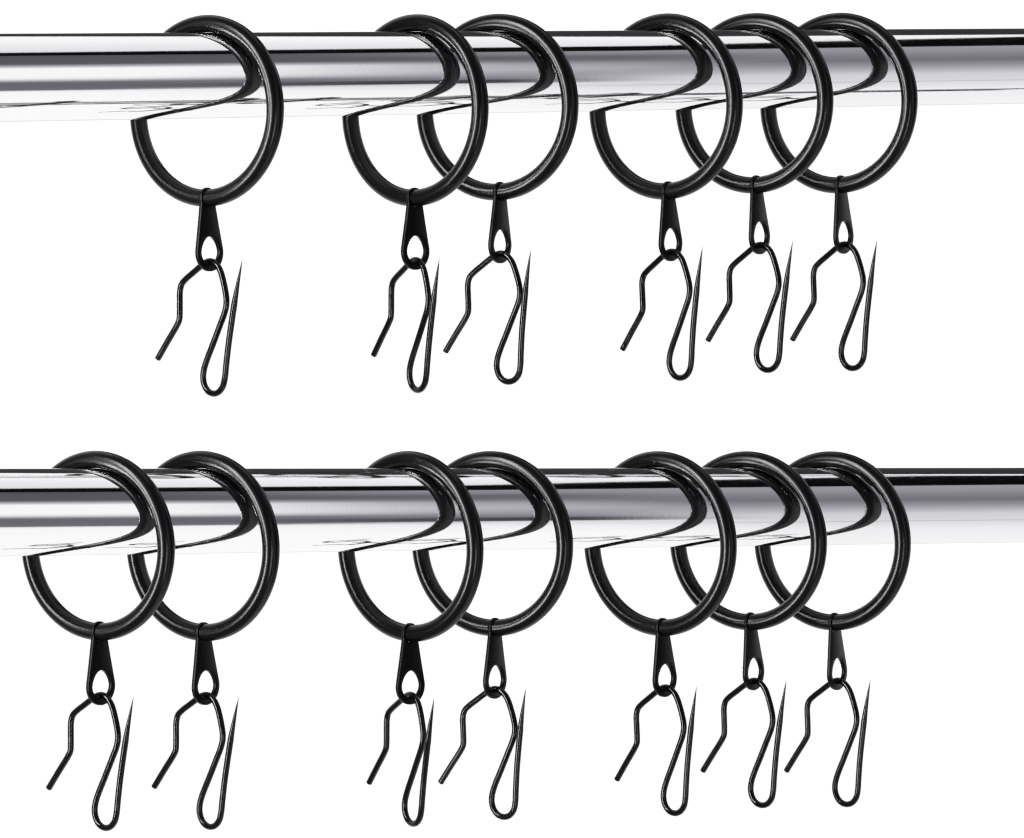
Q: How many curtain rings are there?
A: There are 13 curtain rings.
